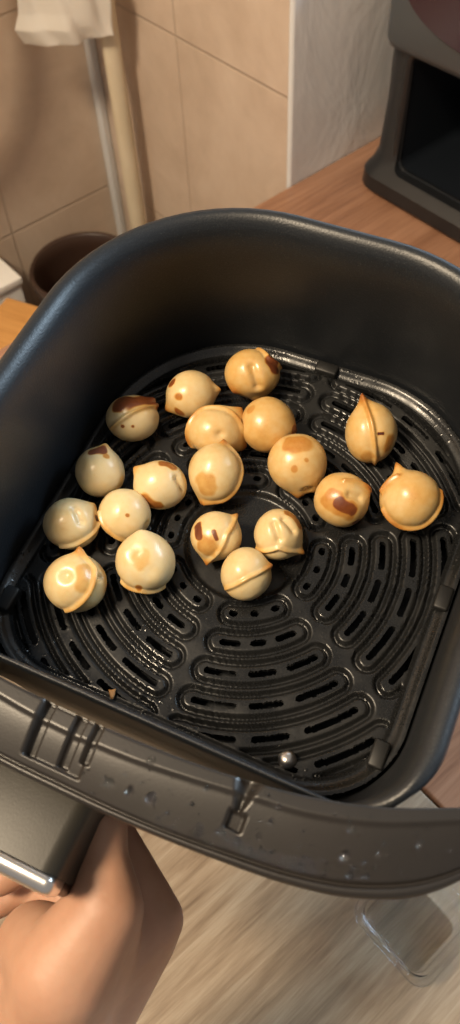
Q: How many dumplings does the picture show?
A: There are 19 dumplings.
